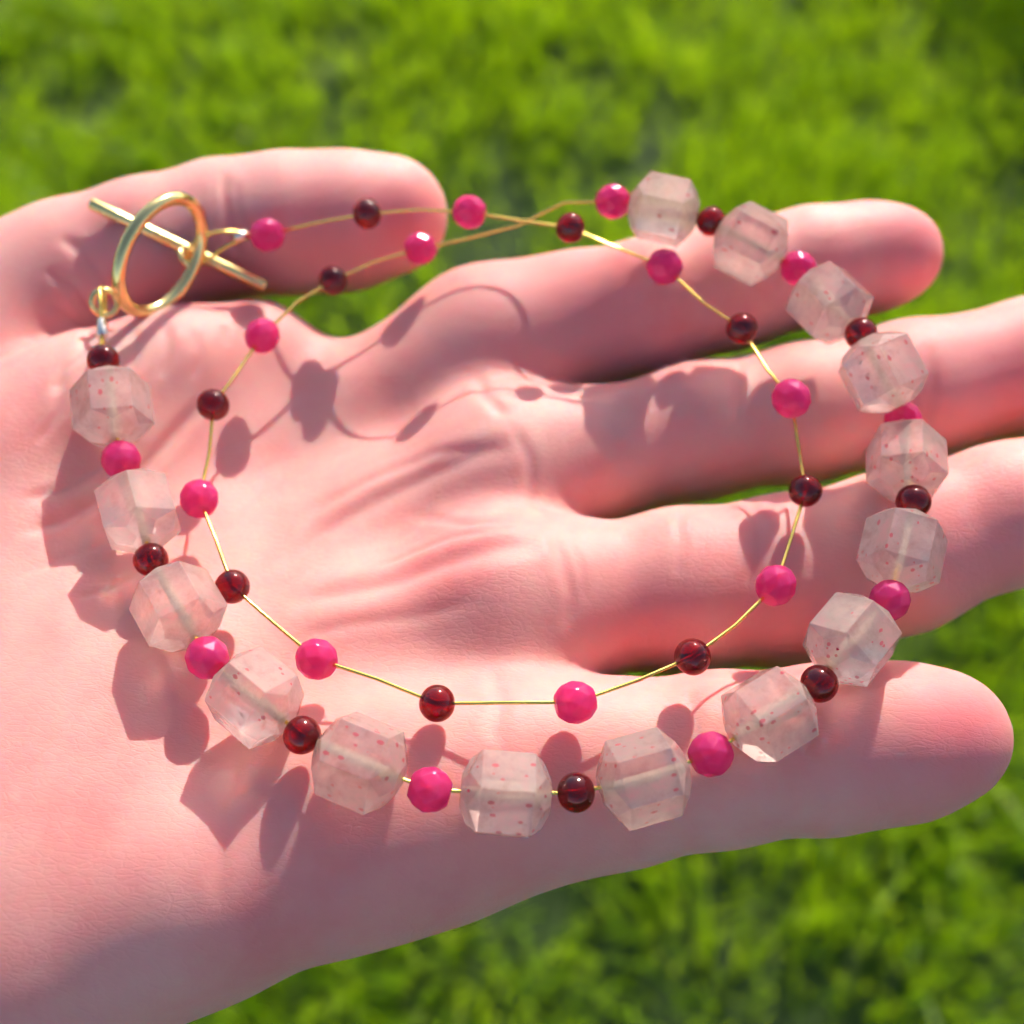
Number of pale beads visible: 15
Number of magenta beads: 18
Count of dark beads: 17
